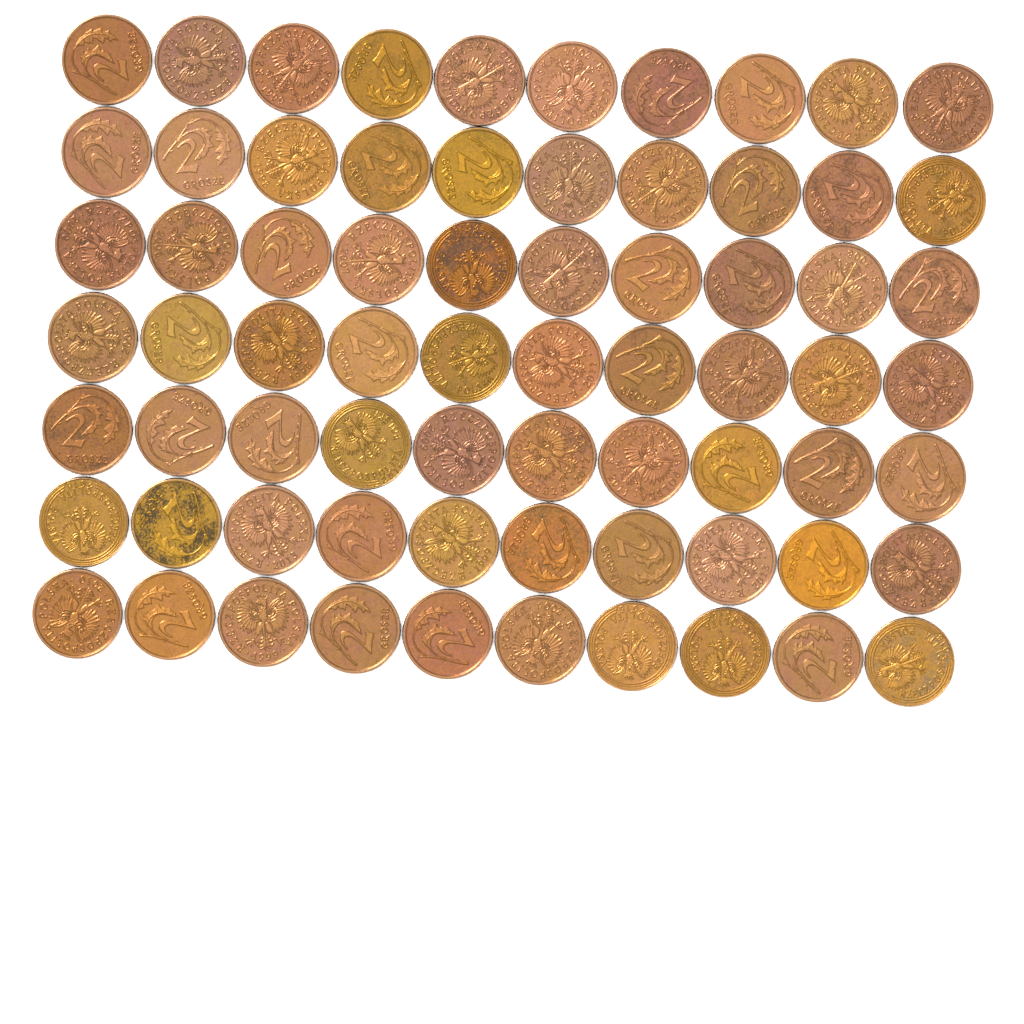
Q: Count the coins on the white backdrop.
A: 70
